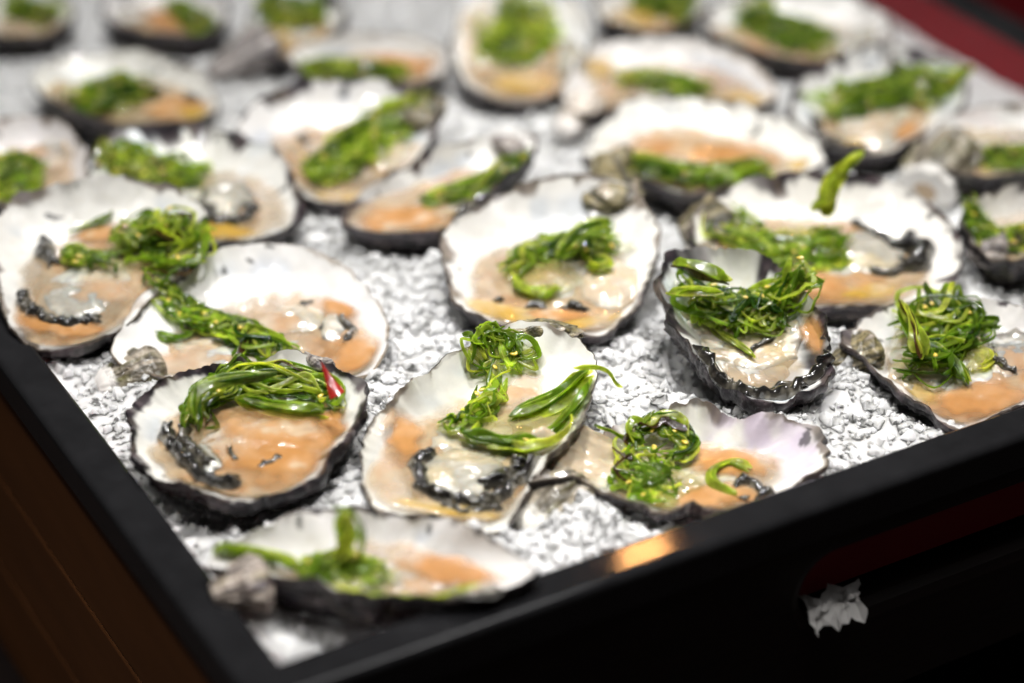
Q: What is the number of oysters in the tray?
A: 27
